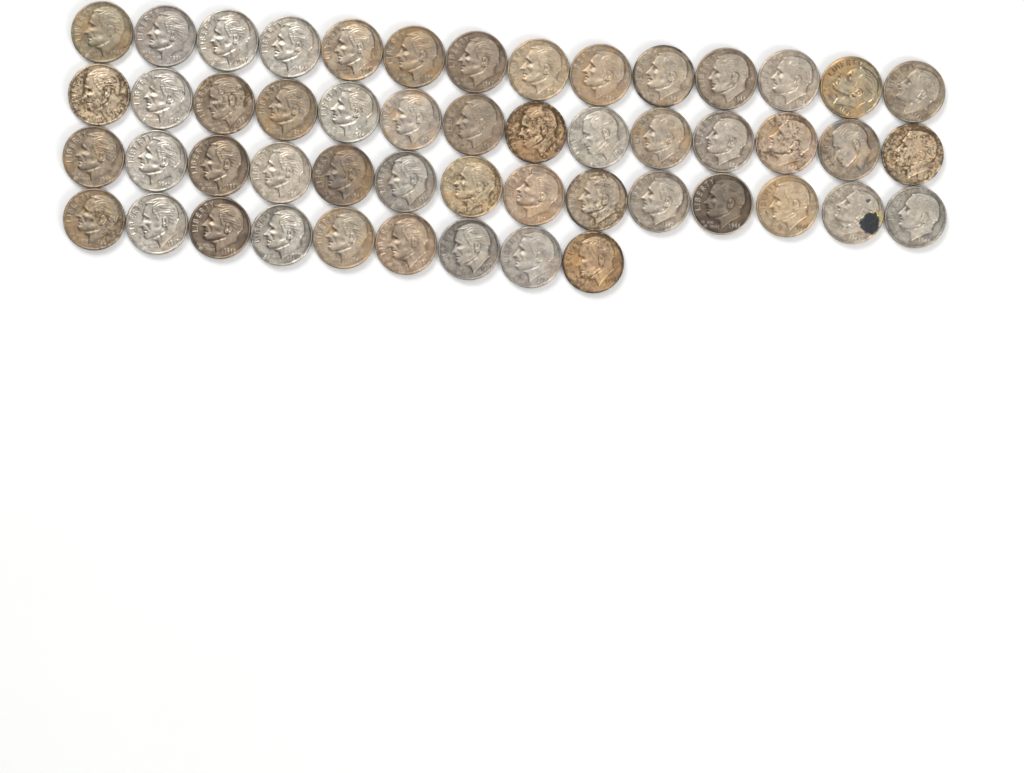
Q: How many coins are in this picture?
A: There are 51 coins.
